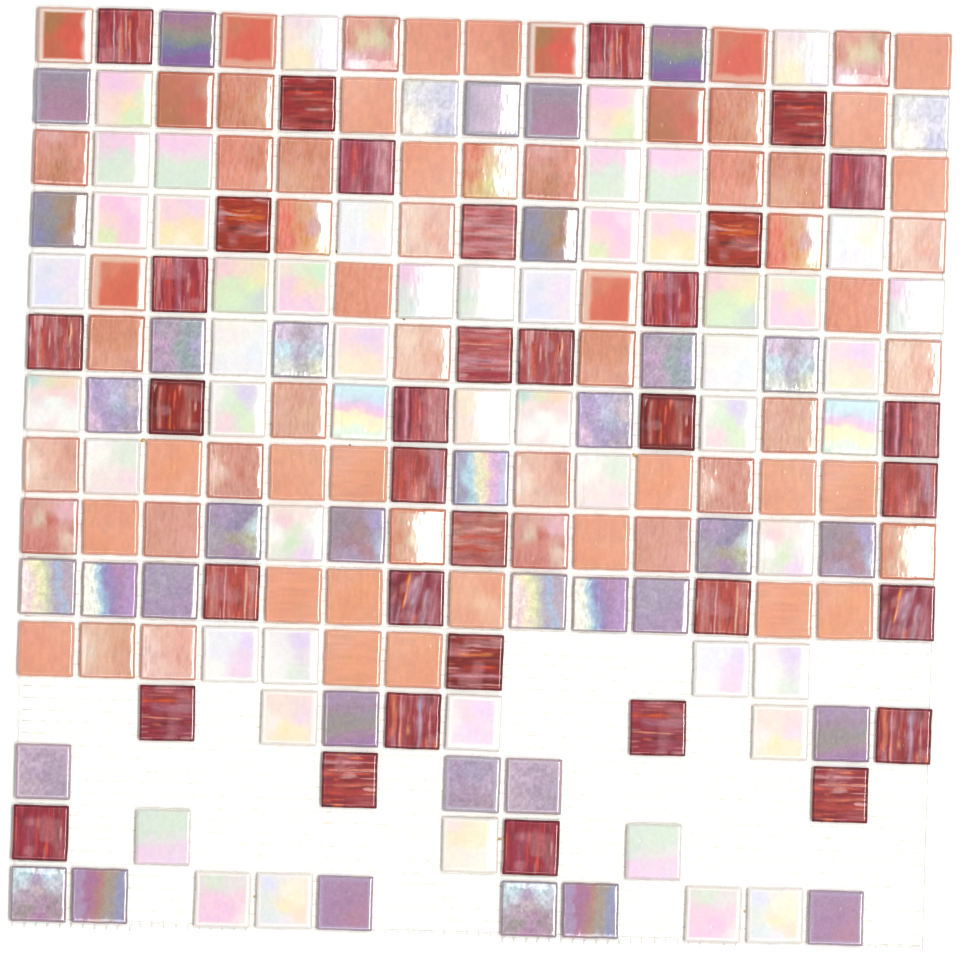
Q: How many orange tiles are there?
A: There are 66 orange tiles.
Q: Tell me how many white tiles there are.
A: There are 54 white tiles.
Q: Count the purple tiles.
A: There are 35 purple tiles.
